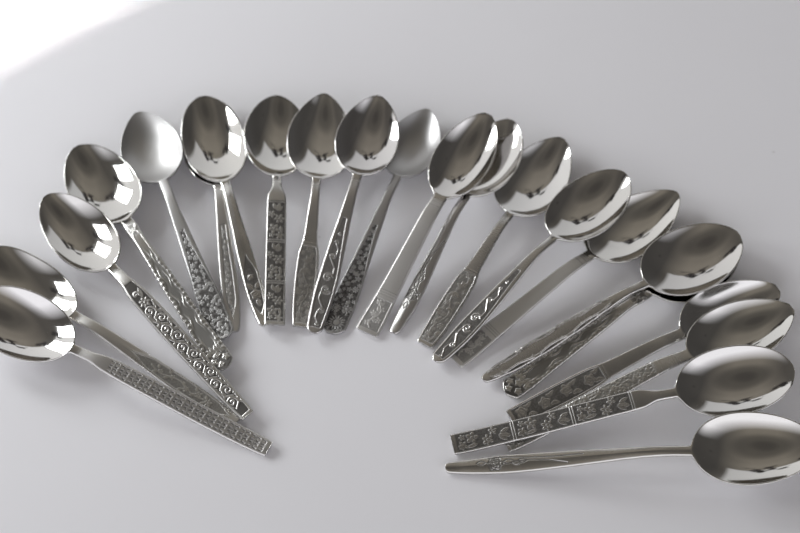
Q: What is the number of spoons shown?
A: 22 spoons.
